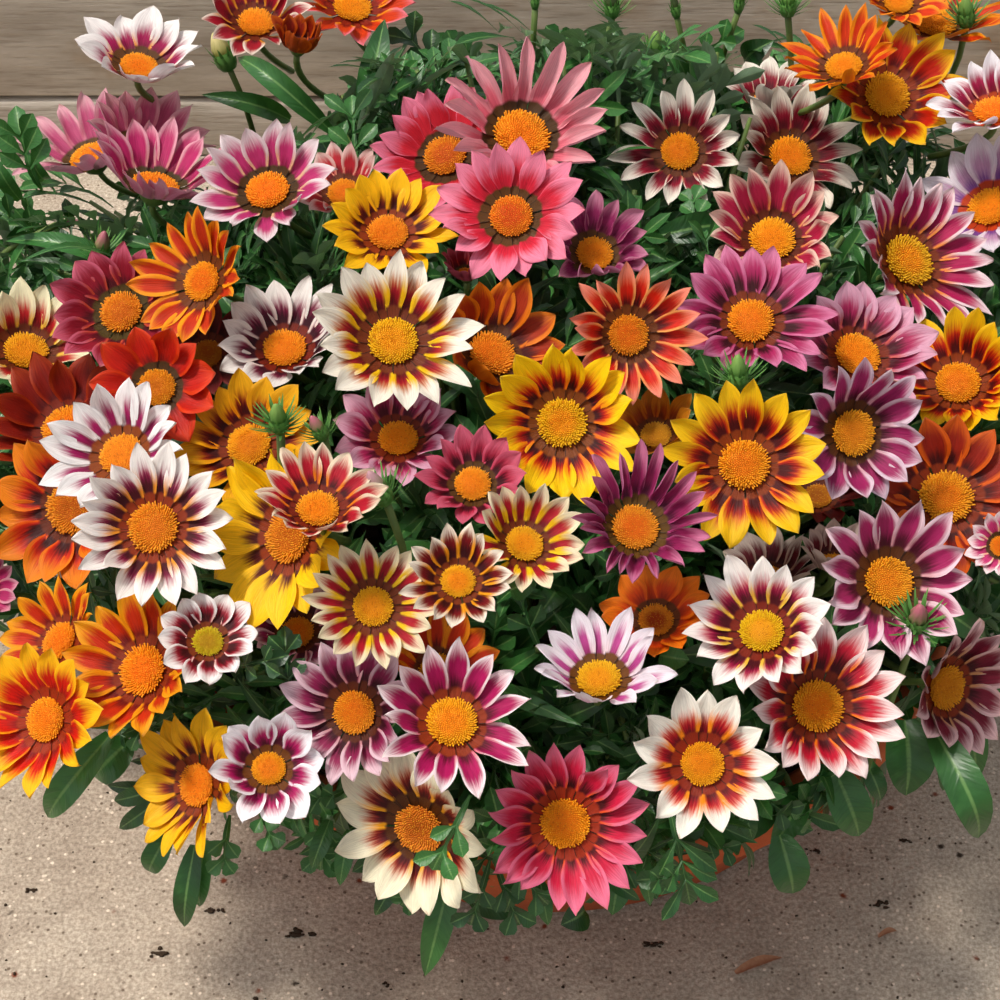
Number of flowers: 80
